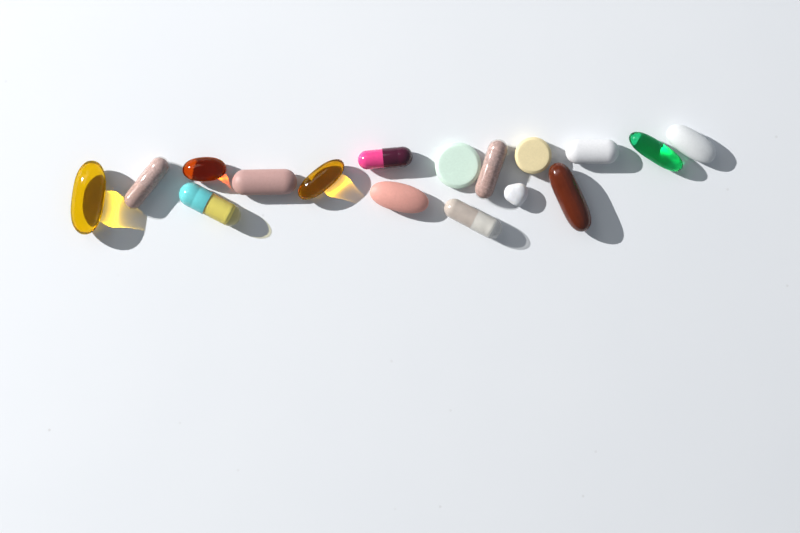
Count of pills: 17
